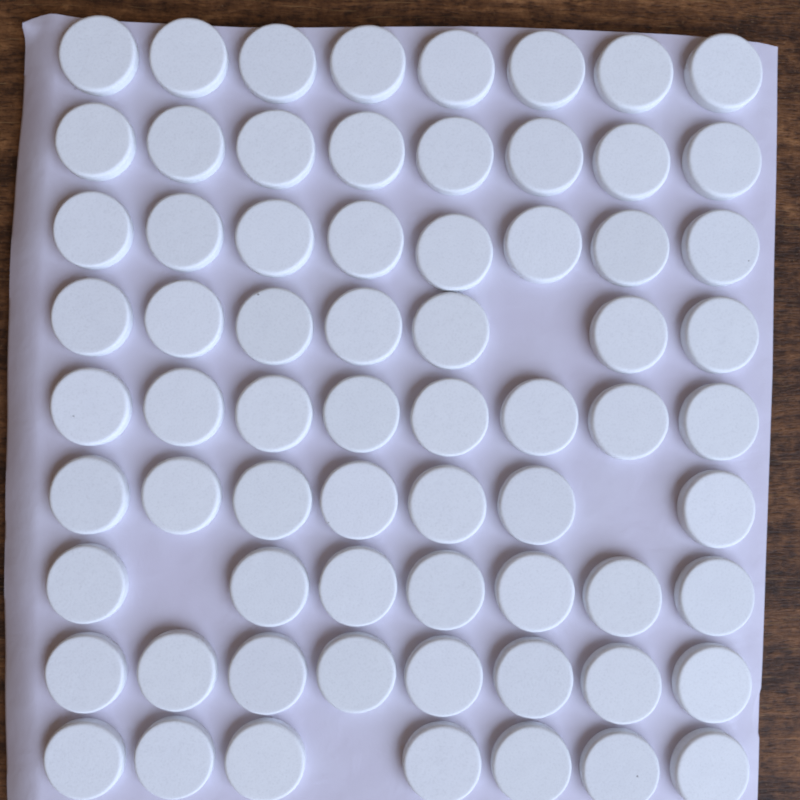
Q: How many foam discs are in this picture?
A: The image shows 68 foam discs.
